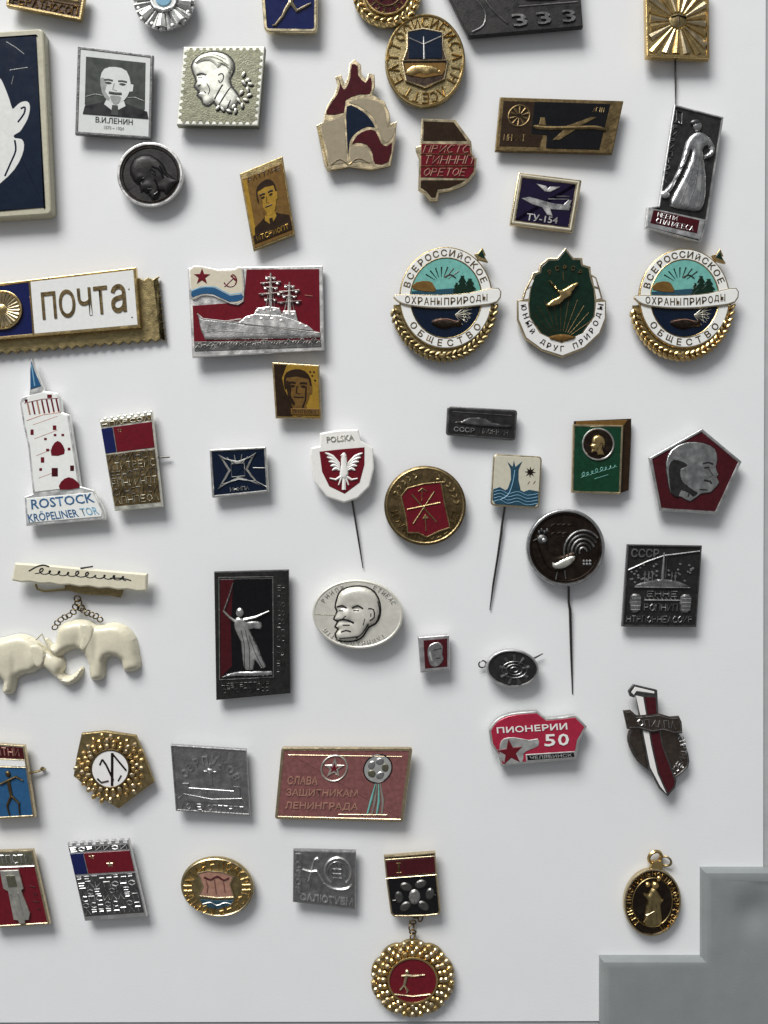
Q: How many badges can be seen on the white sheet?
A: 51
